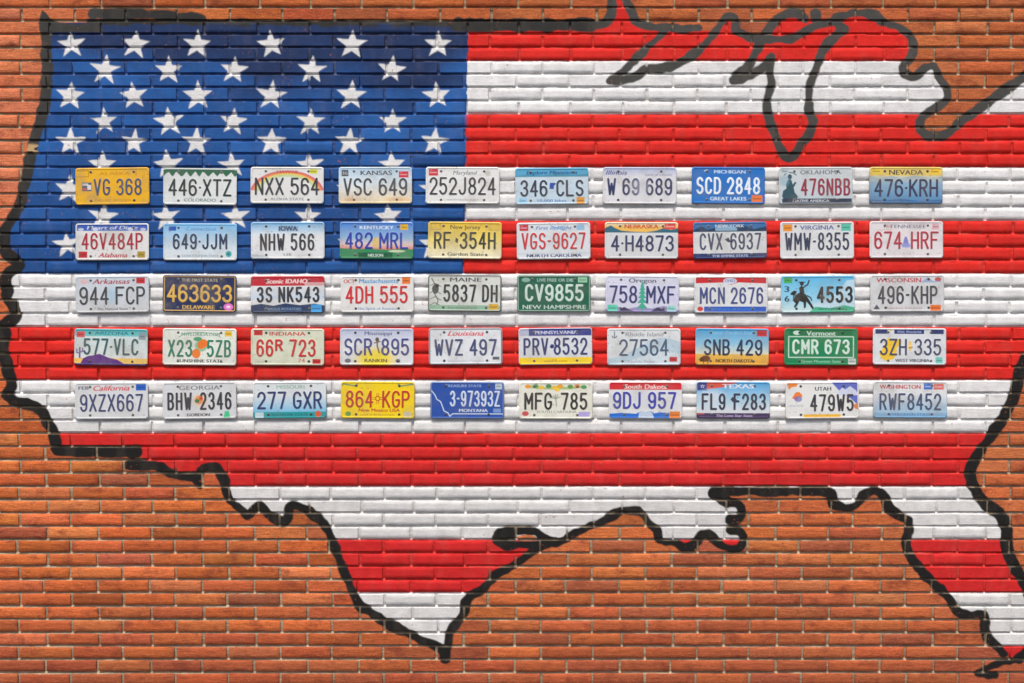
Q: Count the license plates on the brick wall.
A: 50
